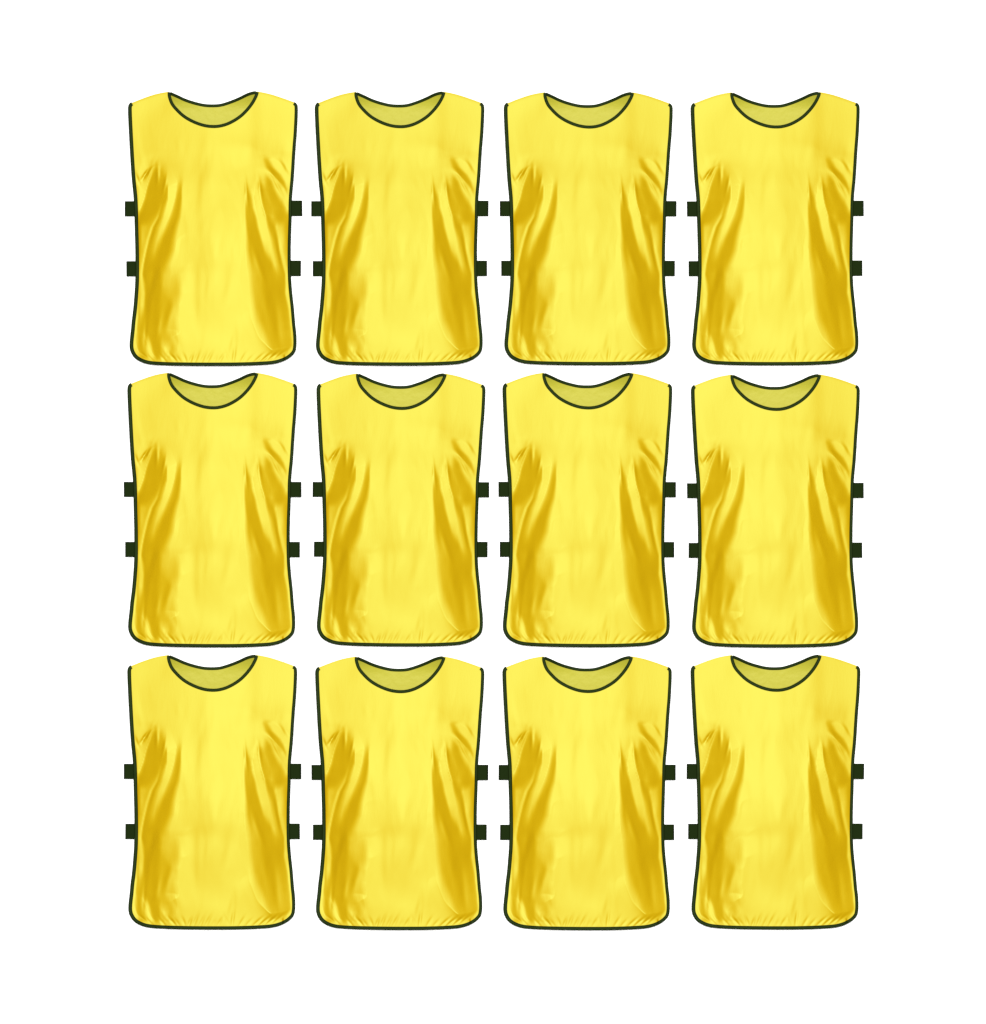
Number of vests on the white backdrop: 12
